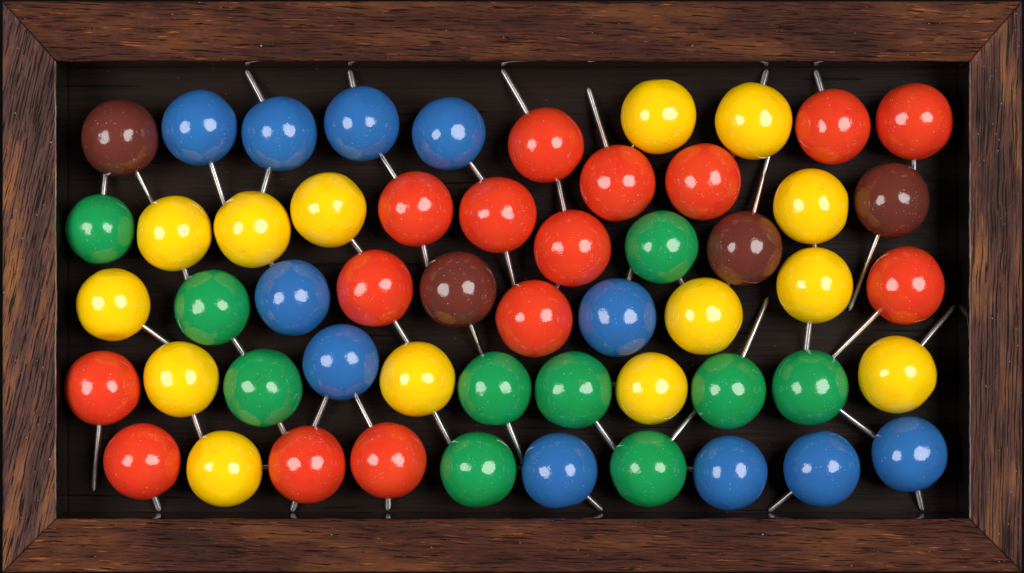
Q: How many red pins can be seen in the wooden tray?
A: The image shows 15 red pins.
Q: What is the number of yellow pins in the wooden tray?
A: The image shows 14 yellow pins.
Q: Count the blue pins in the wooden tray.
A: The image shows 11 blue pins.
